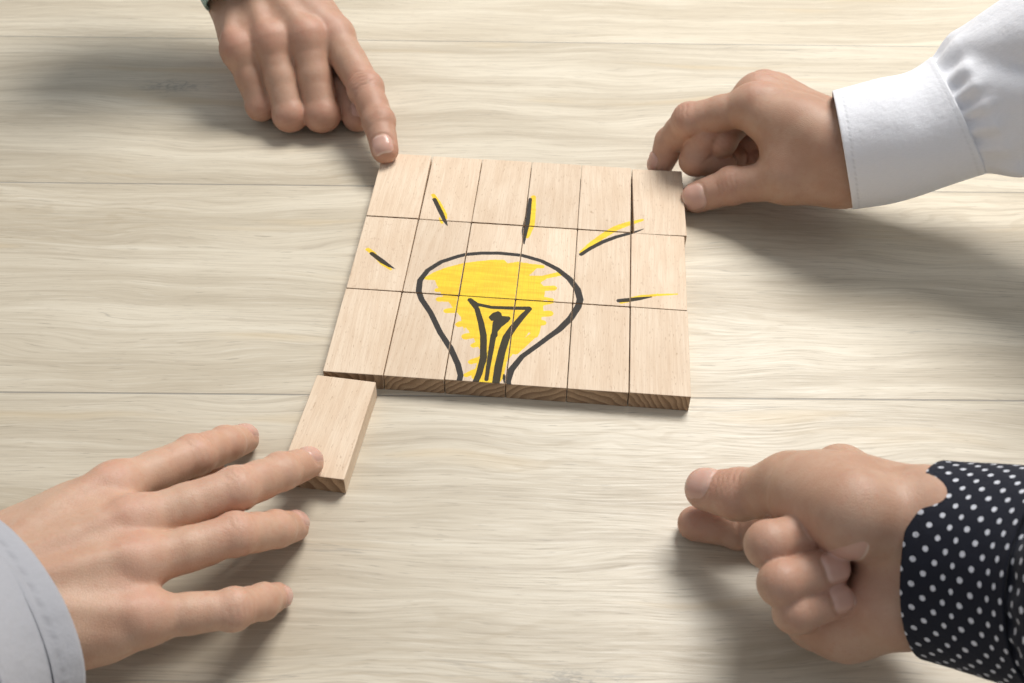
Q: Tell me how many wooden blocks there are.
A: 19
